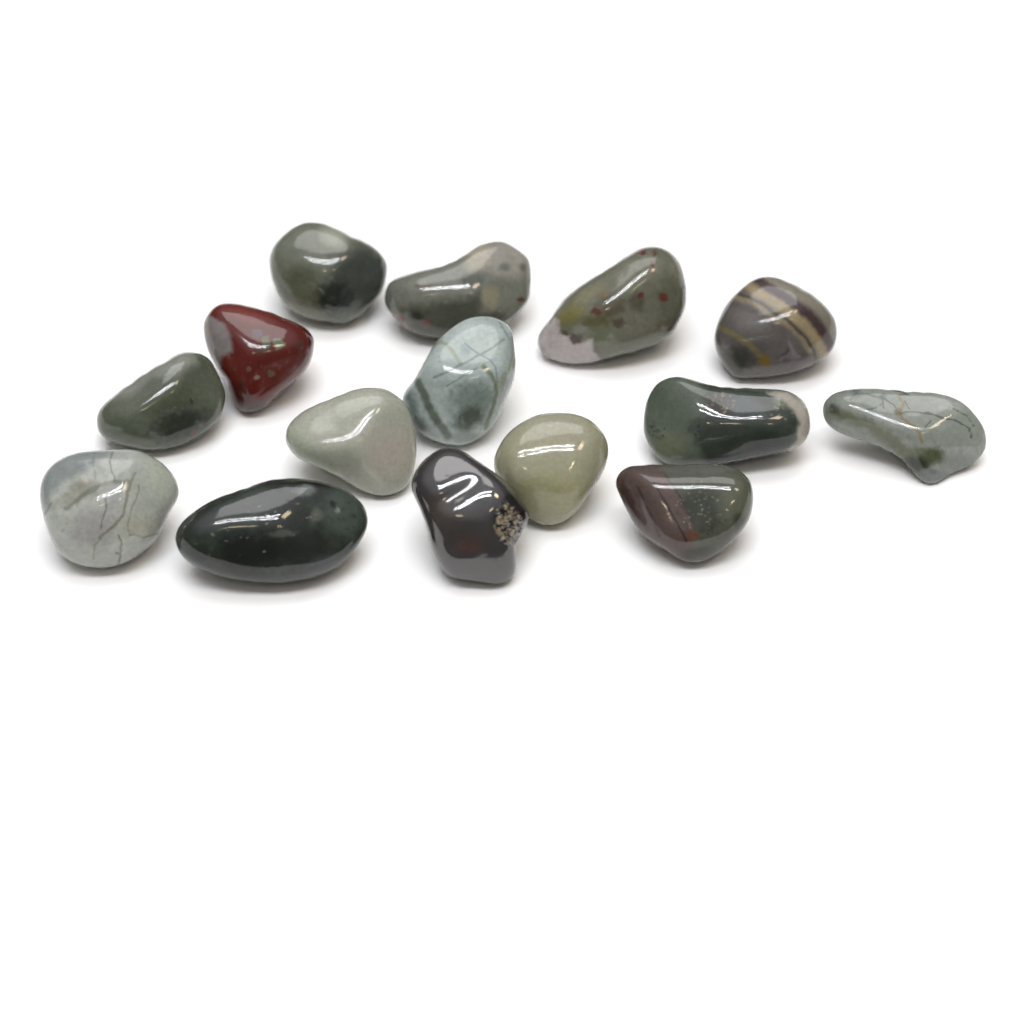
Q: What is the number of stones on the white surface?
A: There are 15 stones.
